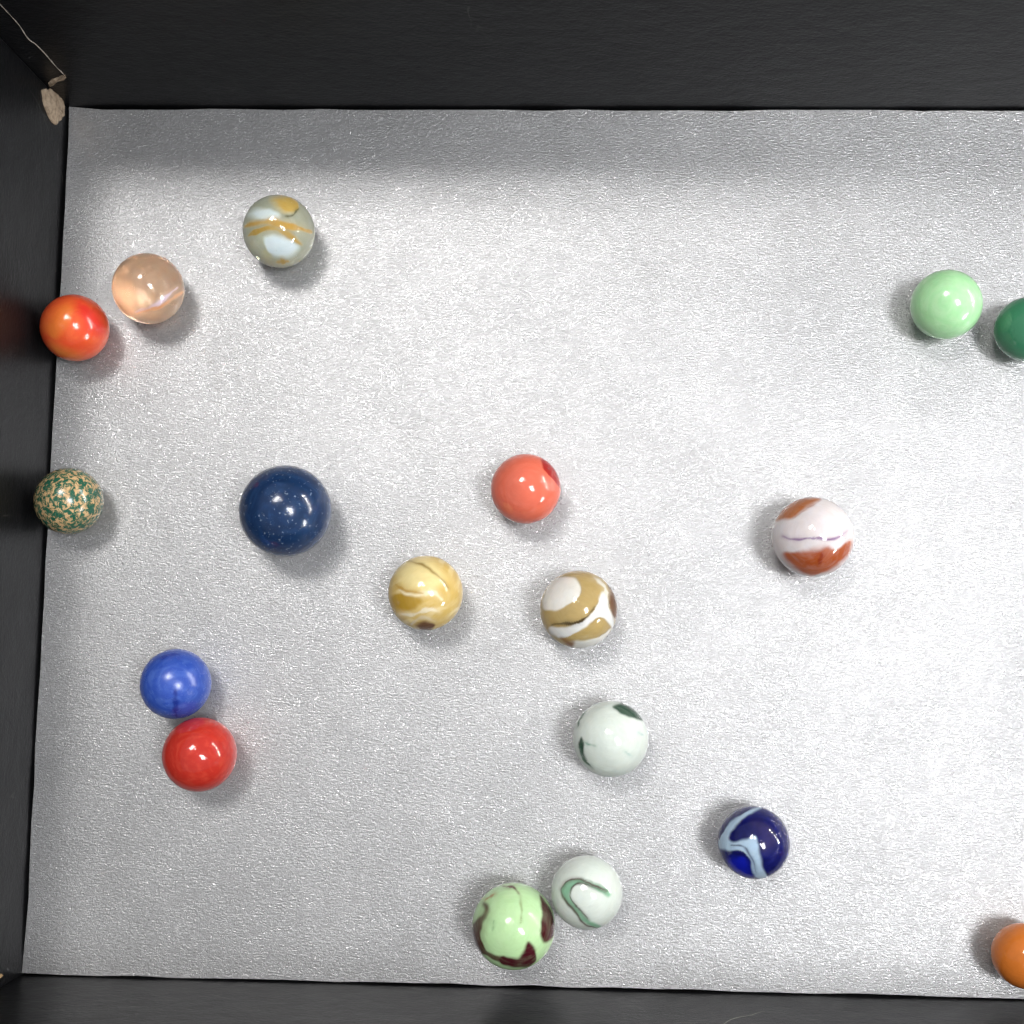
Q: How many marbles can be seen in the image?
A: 18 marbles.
